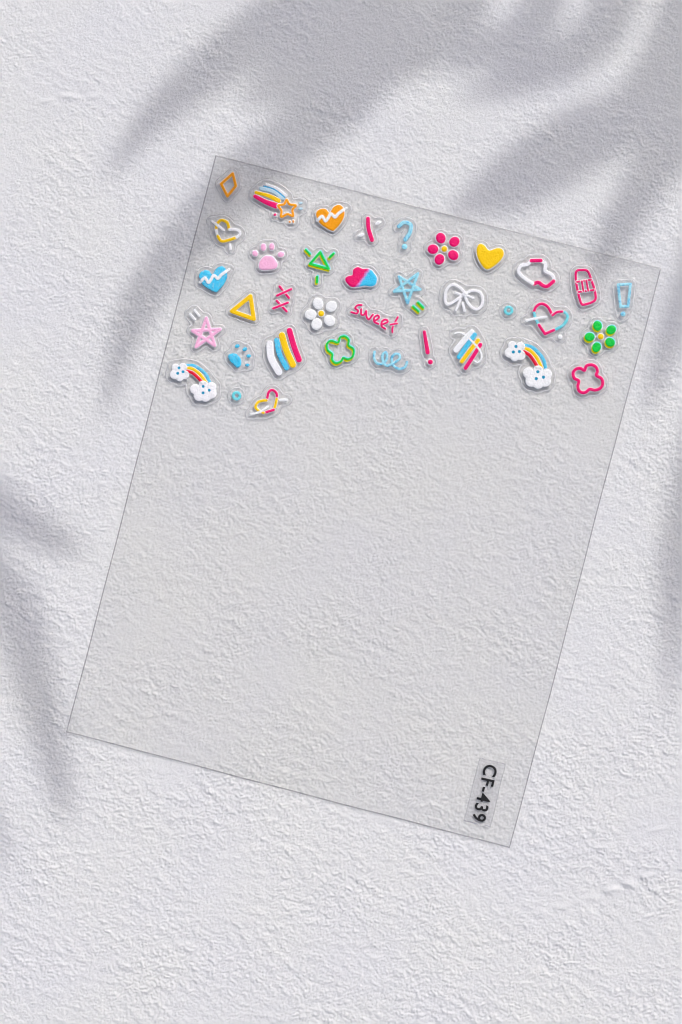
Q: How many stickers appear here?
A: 36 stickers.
